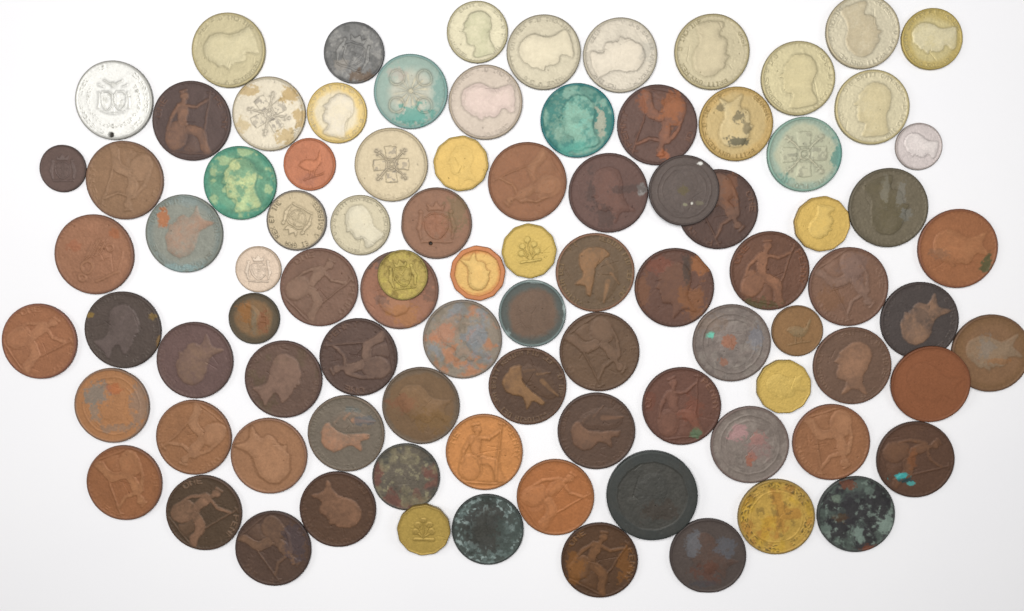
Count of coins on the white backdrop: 90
